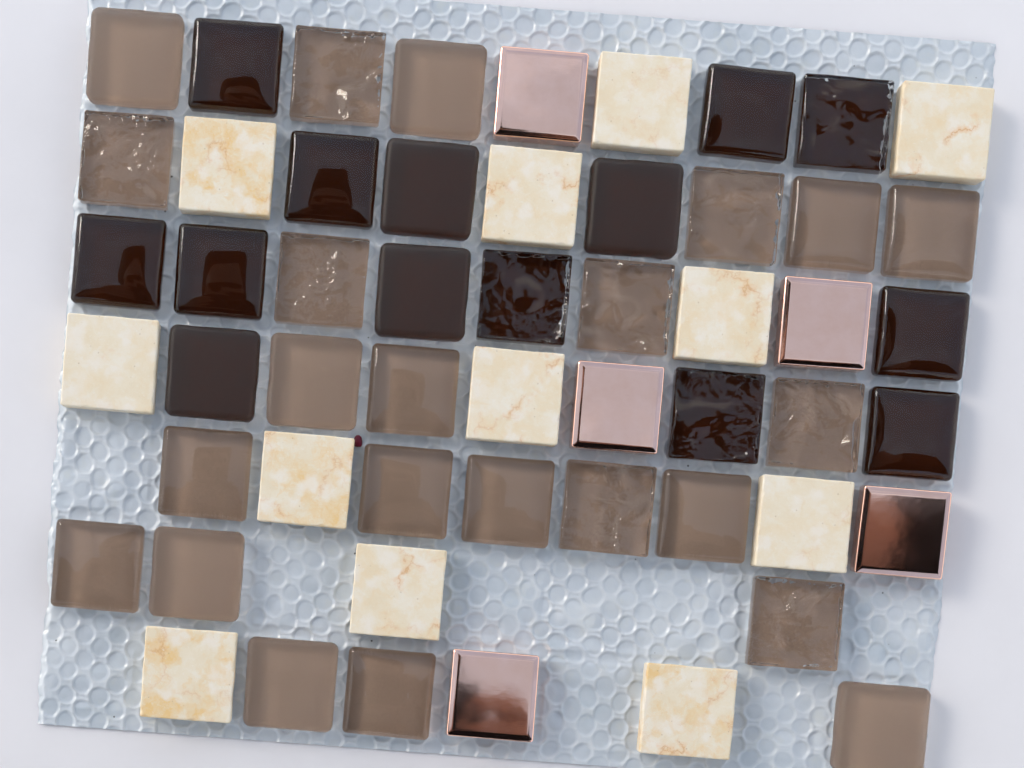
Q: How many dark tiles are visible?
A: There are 14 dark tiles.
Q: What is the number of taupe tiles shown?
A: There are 23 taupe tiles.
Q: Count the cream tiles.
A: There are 12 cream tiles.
